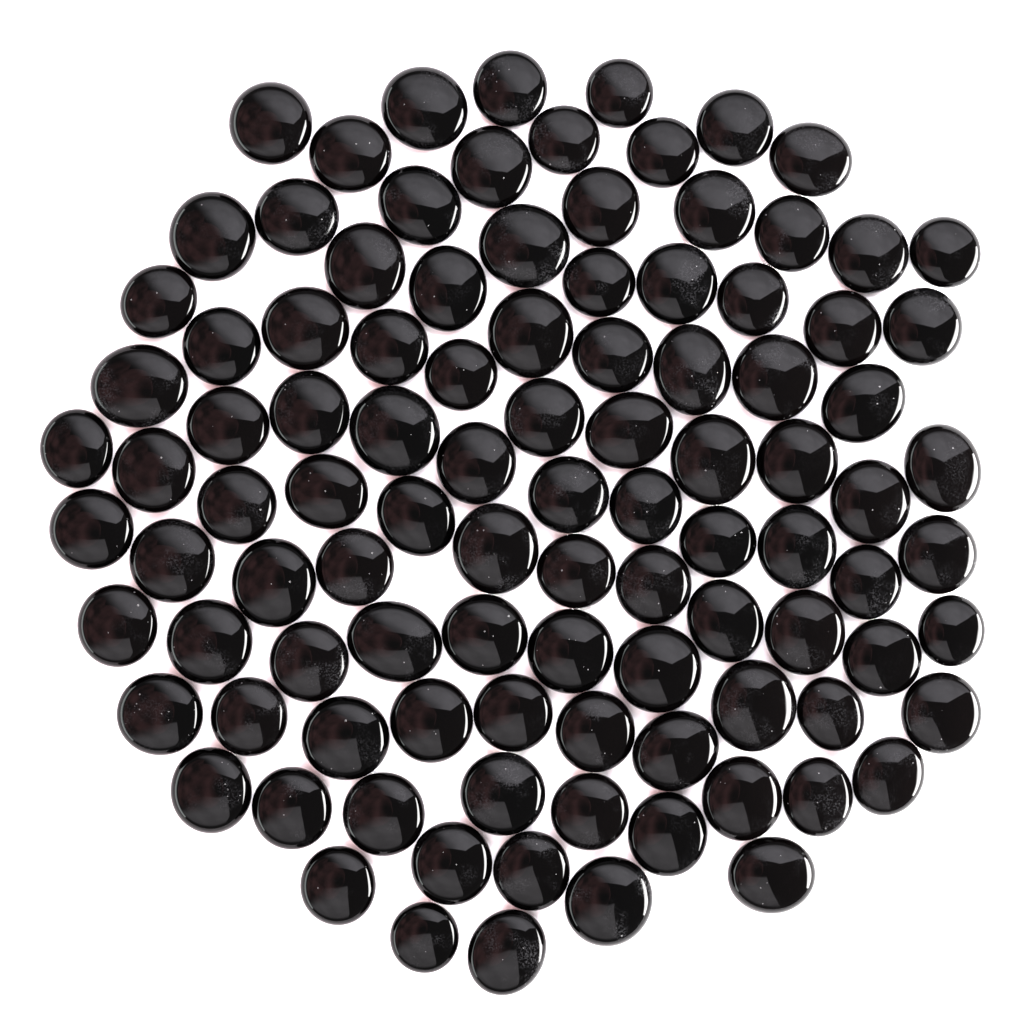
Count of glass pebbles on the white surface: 102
